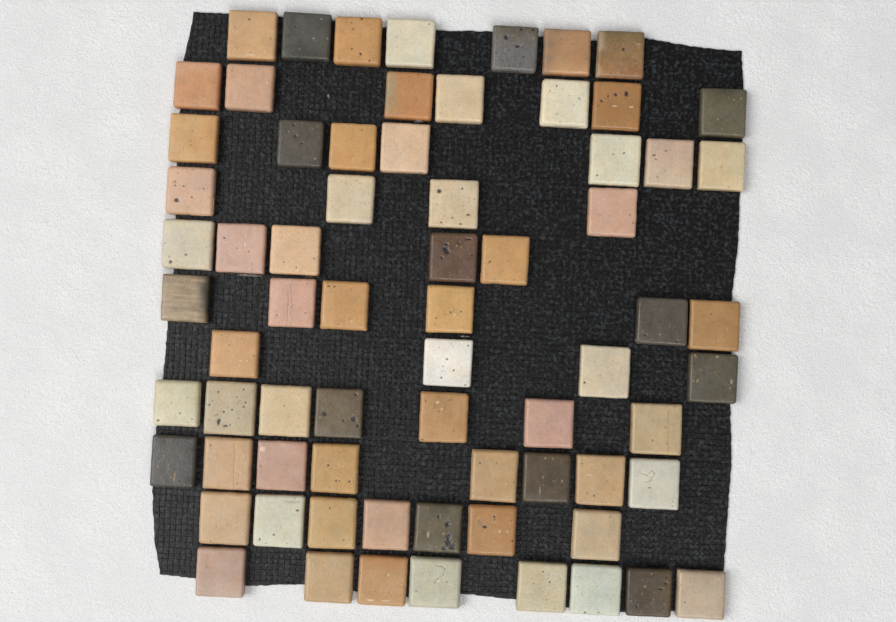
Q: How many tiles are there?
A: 70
